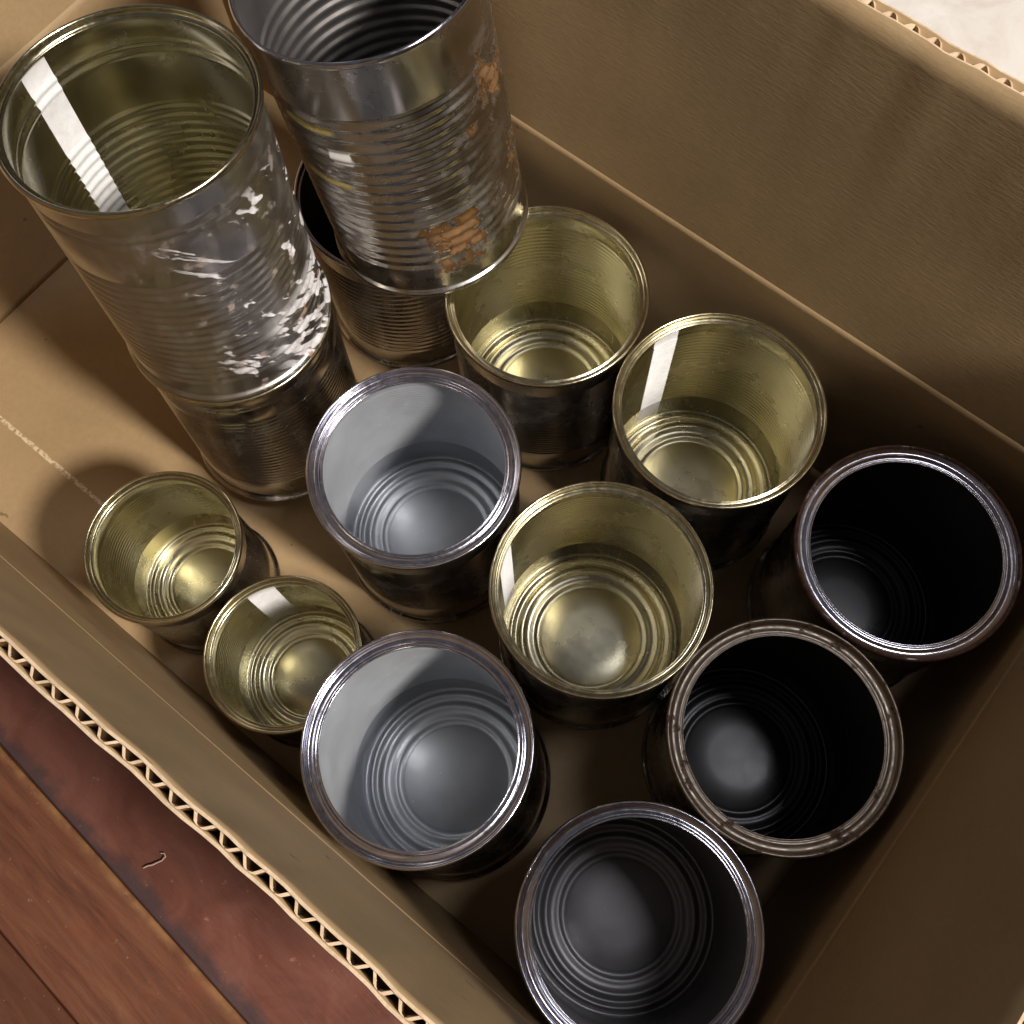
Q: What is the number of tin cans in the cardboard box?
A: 14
